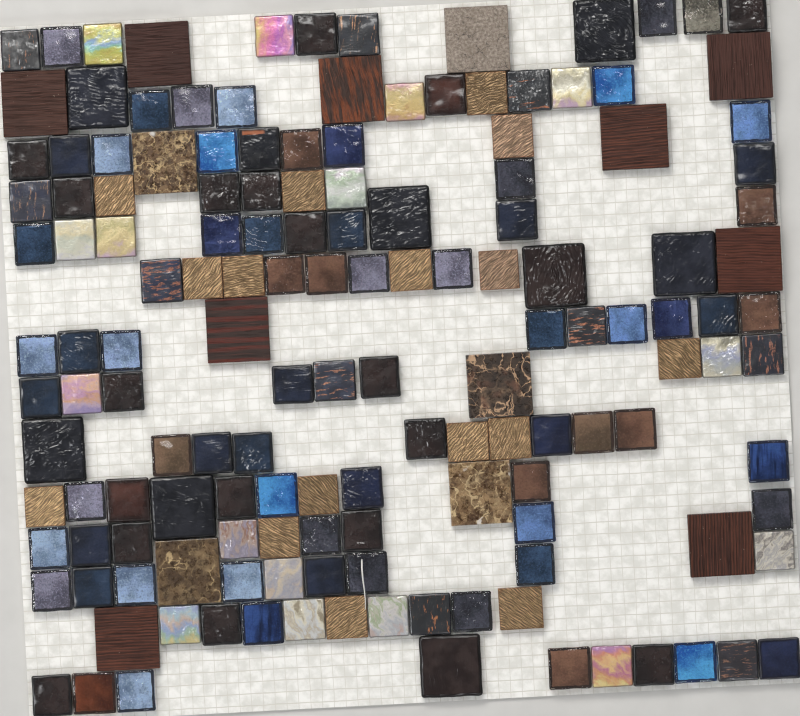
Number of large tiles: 22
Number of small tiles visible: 126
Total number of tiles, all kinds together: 148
